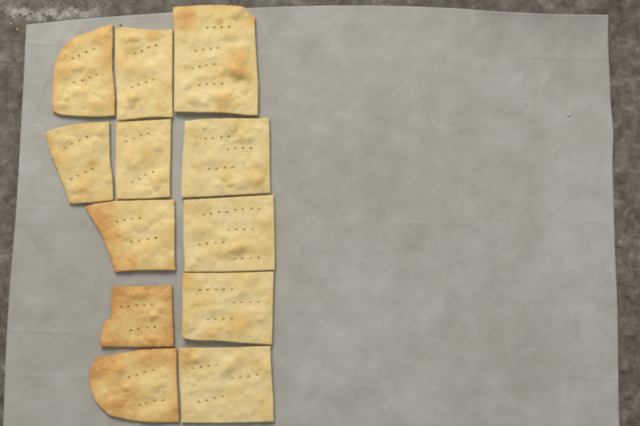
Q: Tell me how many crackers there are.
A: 12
